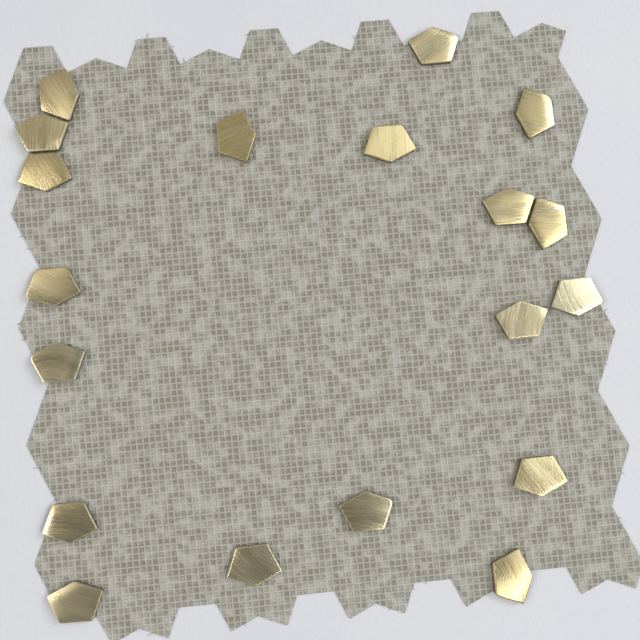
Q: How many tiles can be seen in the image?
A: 19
